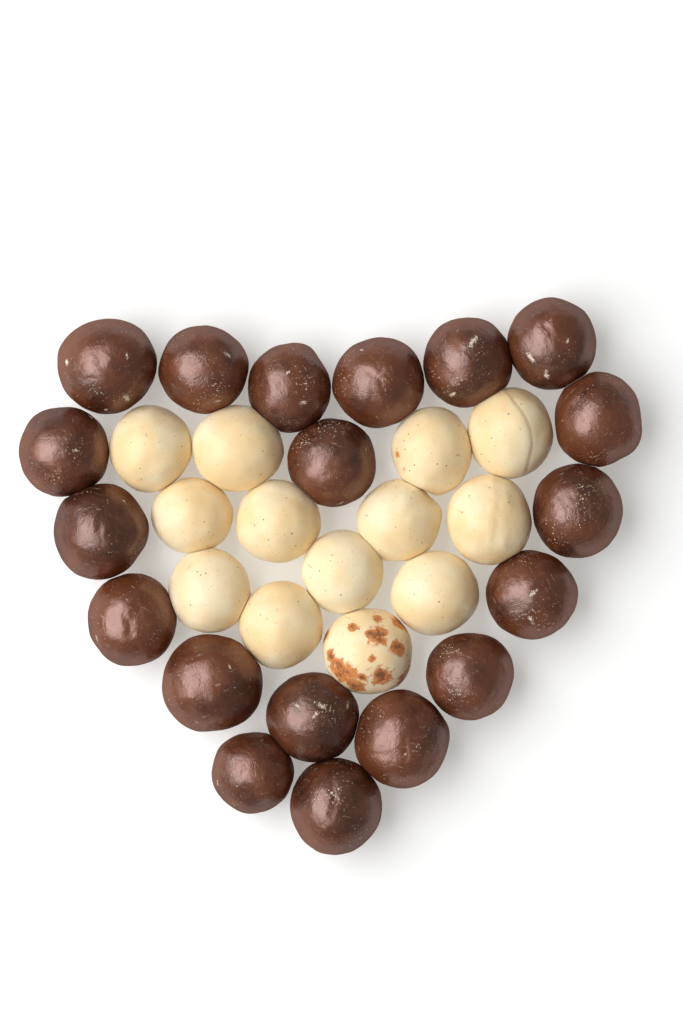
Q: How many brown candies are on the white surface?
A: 19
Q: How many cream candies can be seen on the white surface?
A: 13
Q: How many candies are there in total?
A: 32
